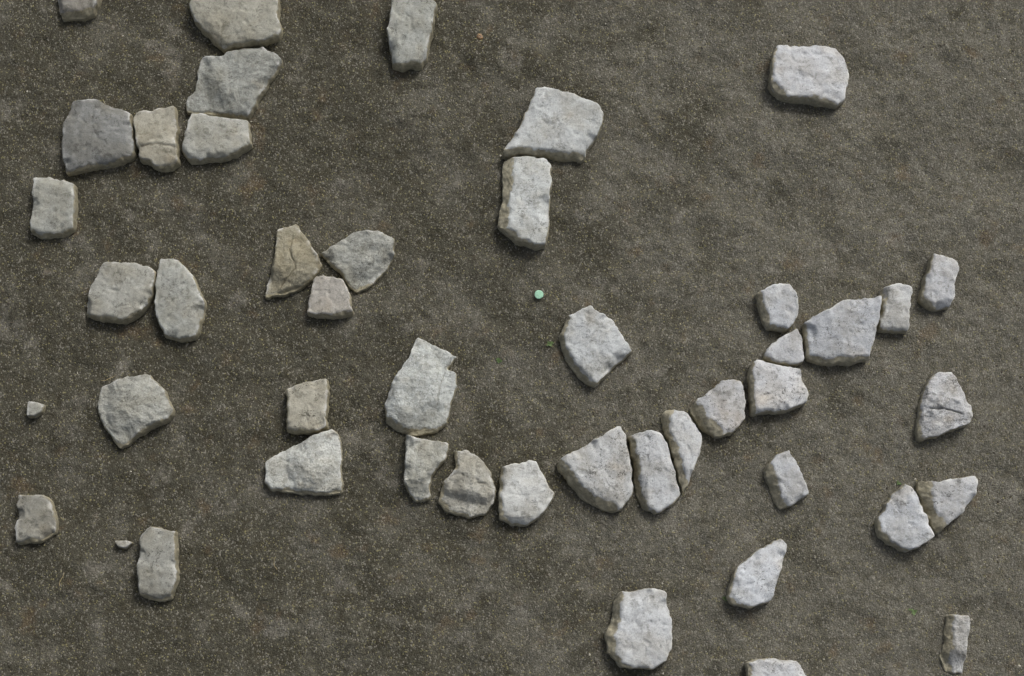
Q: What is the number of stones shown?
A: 46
